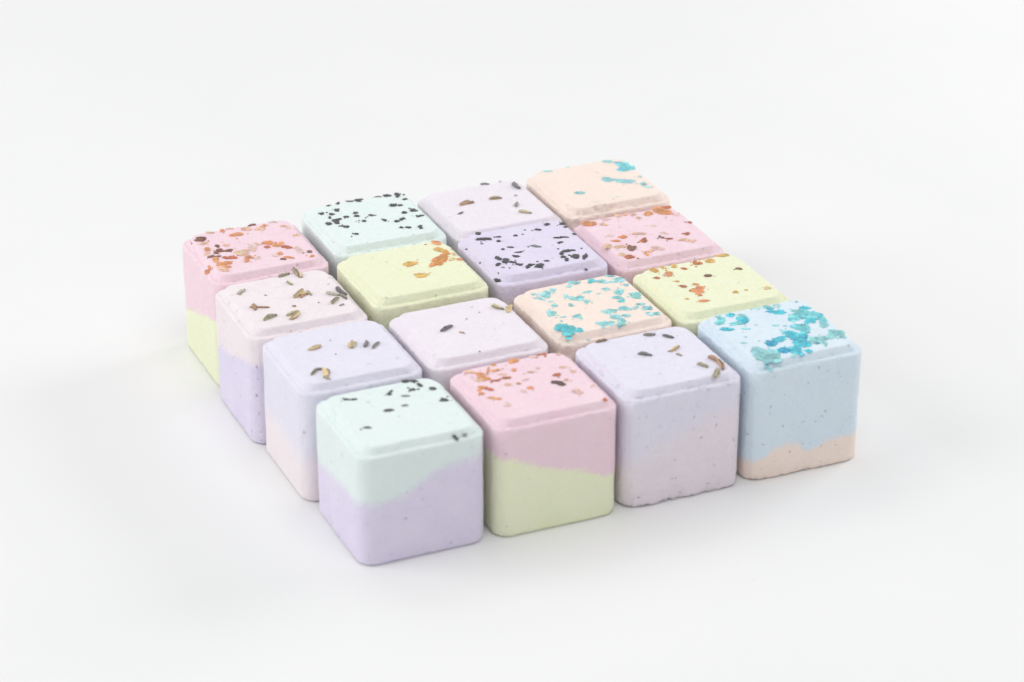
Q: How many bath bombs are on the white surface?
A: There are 16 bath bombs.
